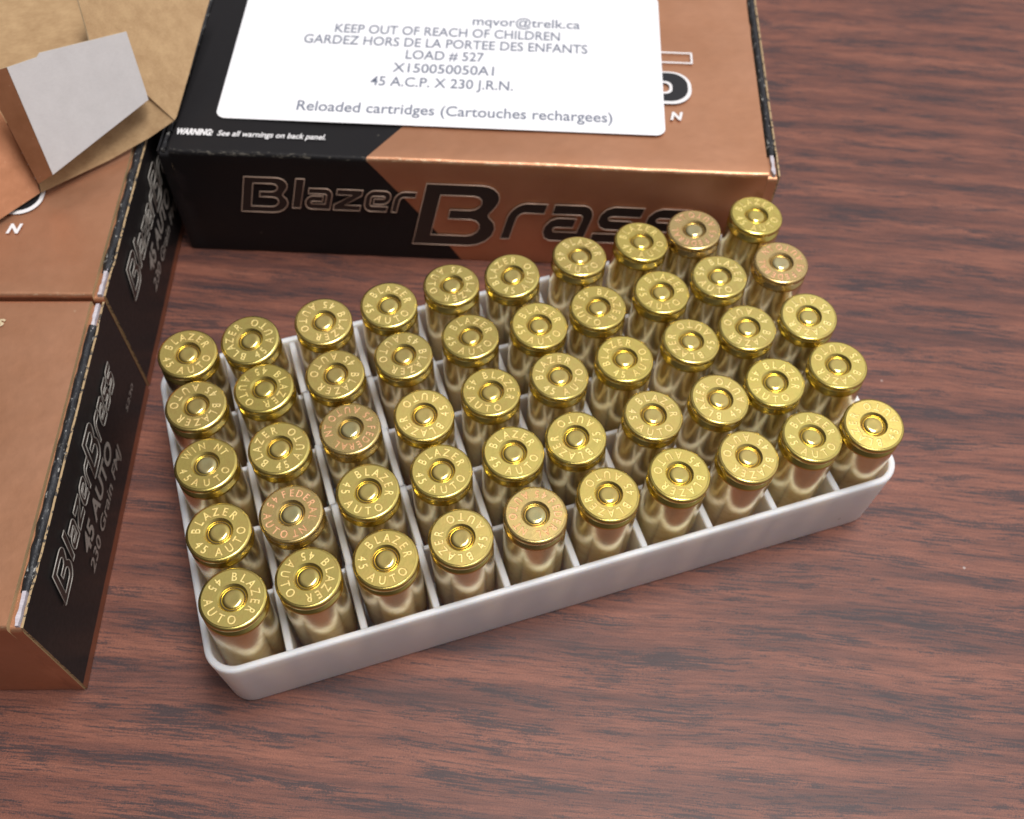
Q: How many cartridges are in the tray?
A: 50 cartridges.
